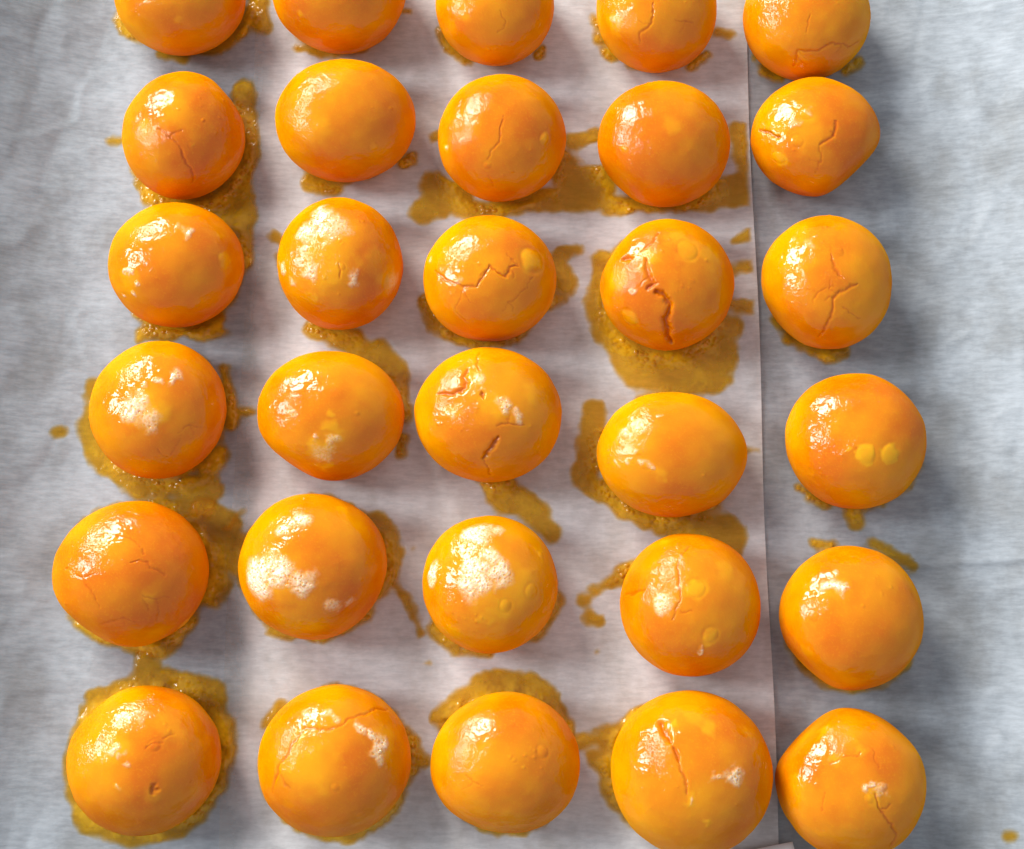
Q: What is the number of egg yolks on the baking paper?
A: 30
